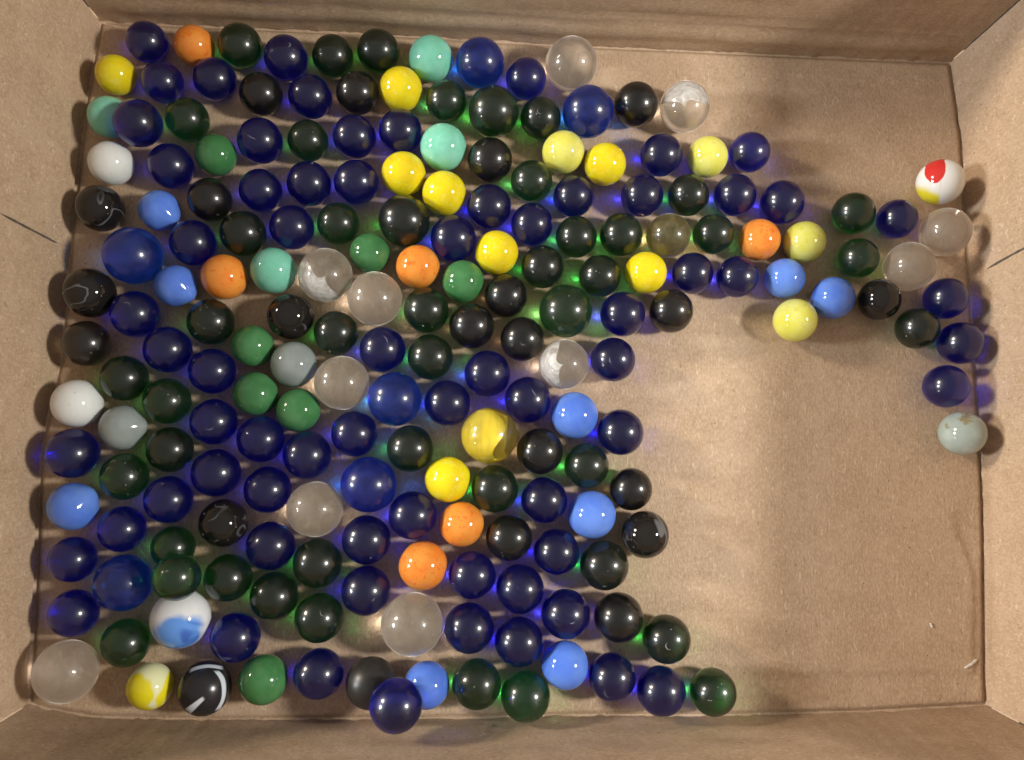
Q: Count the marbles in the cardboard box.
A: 200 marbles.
